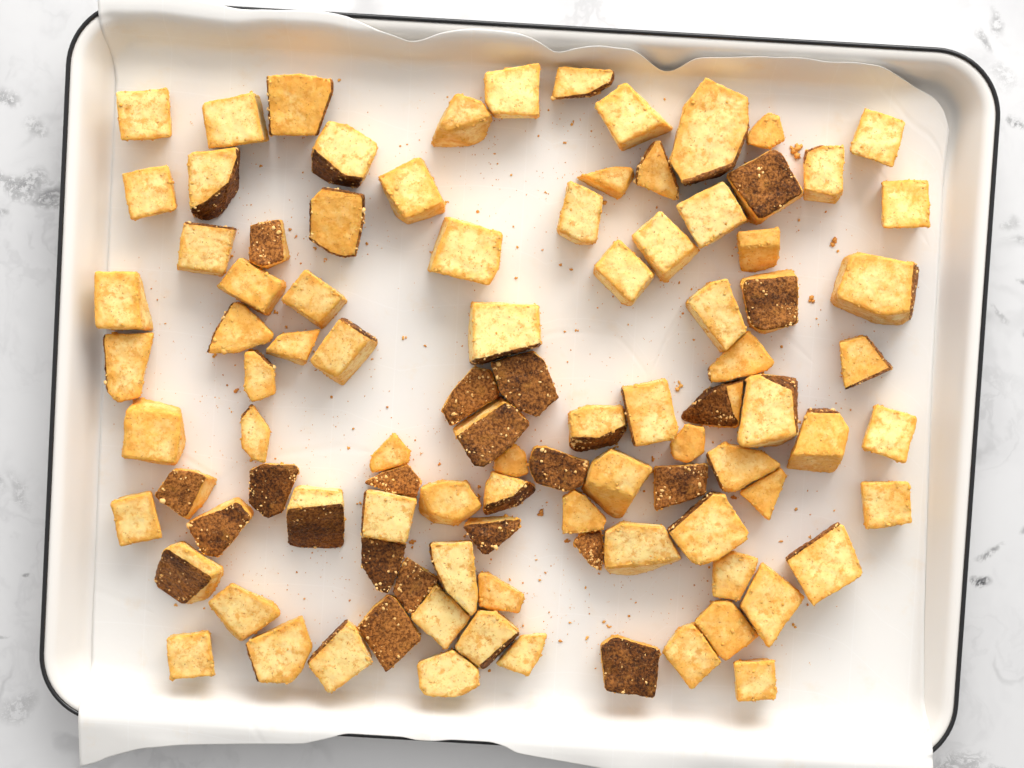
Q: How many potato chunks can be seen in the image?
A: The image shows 97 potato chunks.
